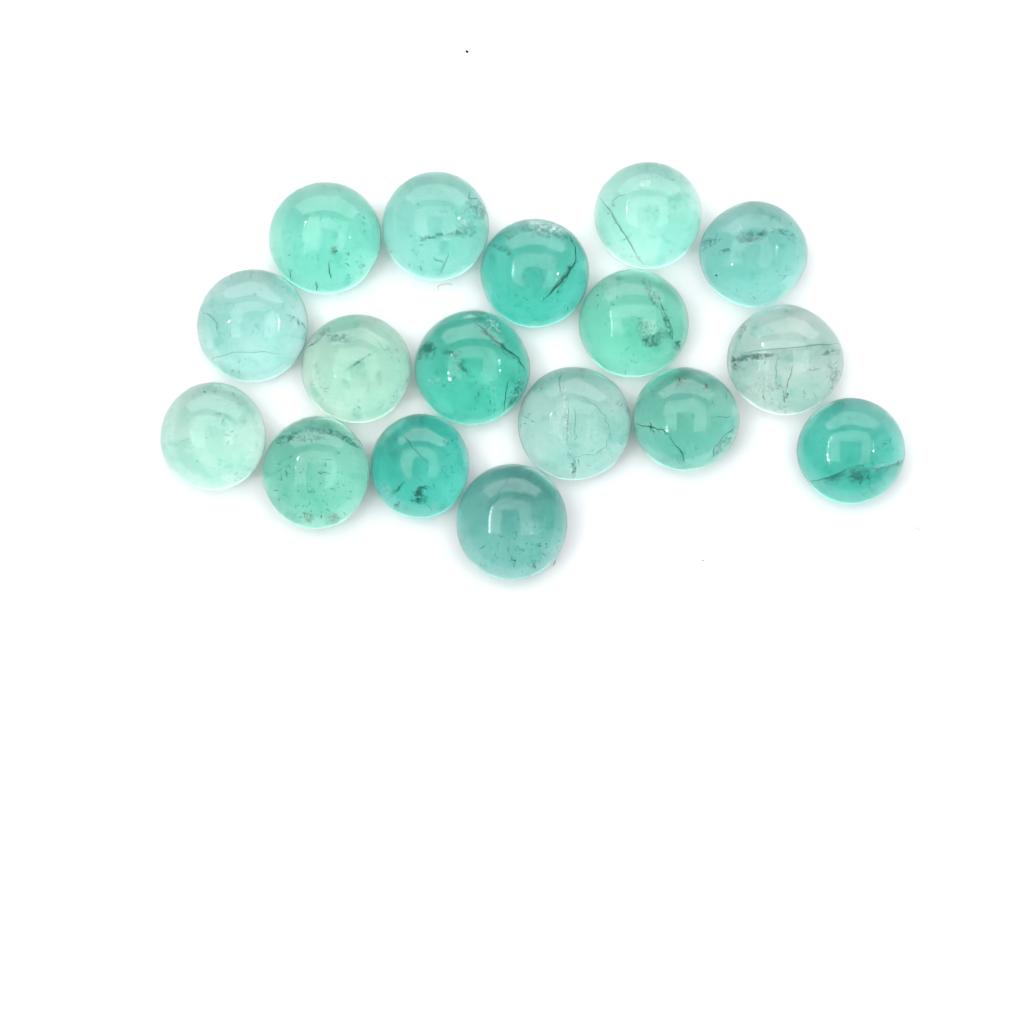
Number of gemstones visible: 17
